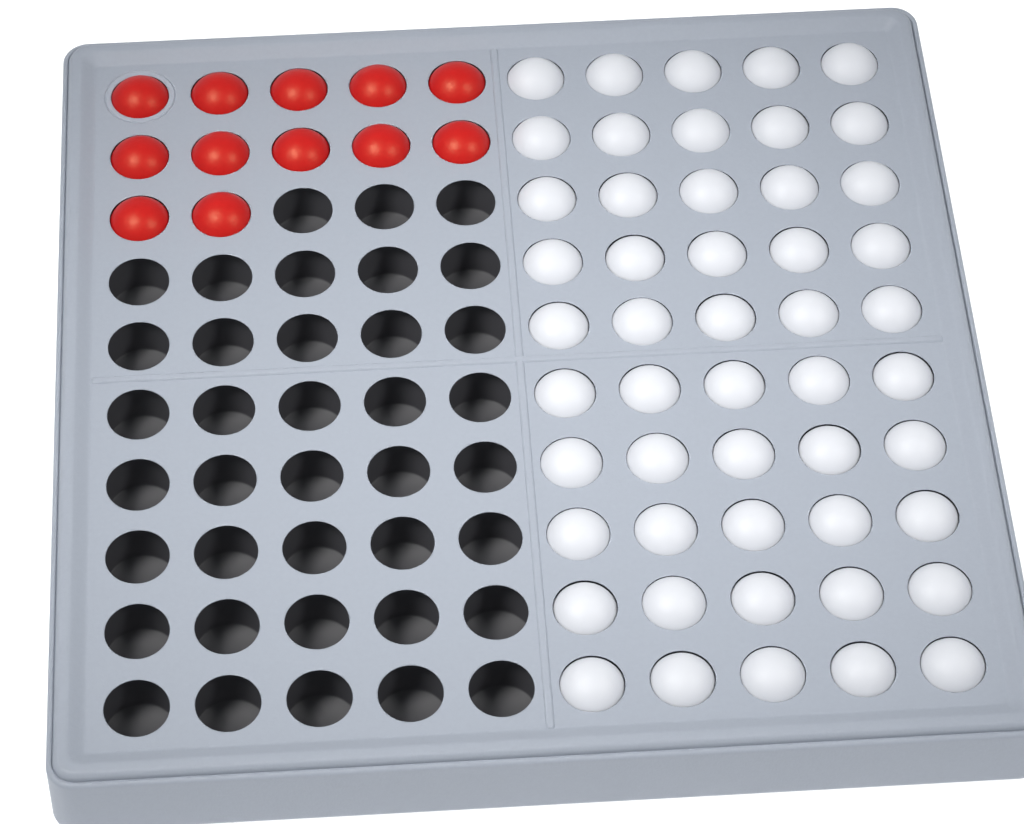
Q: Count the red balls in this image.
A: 12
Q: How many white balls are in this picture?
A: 50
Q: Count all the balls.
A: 62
